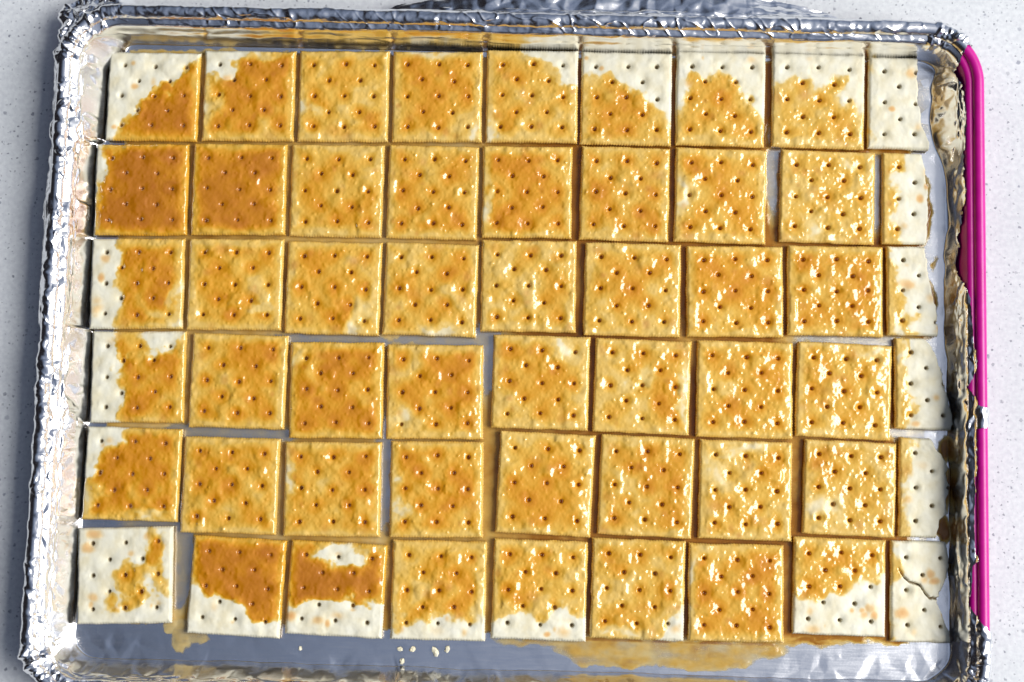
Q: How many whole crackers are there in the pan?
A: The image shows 48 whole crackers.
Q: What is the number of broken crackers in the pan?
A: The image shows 6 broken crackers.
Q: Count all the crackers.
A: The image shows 54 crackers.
